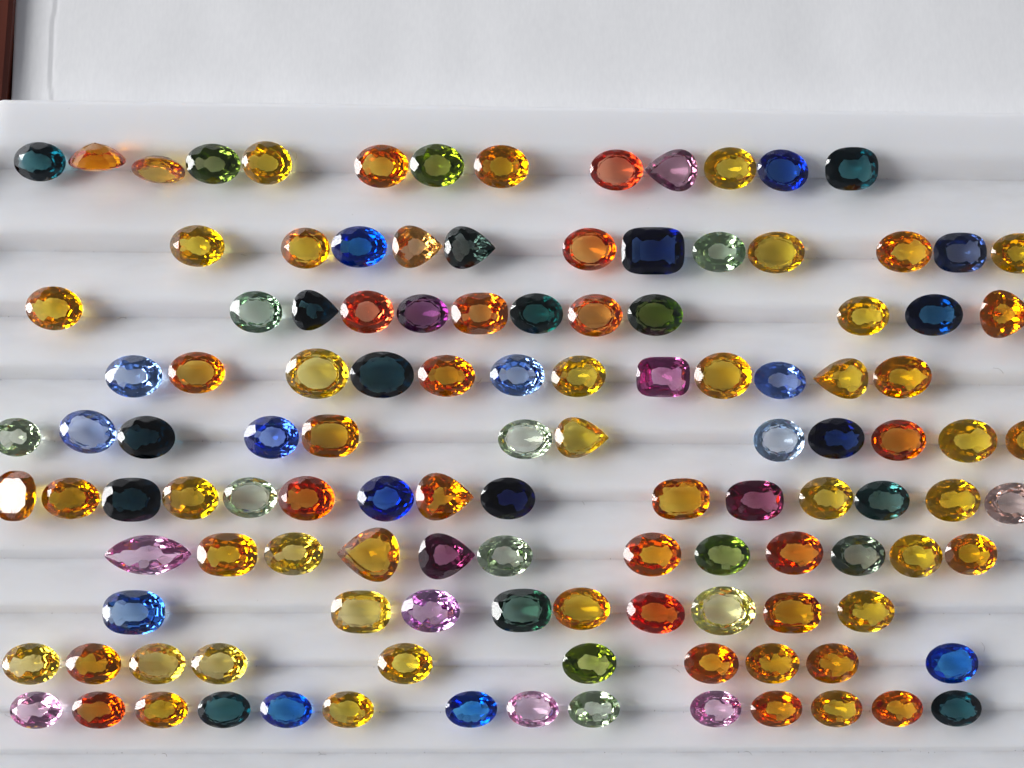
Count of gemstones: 121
